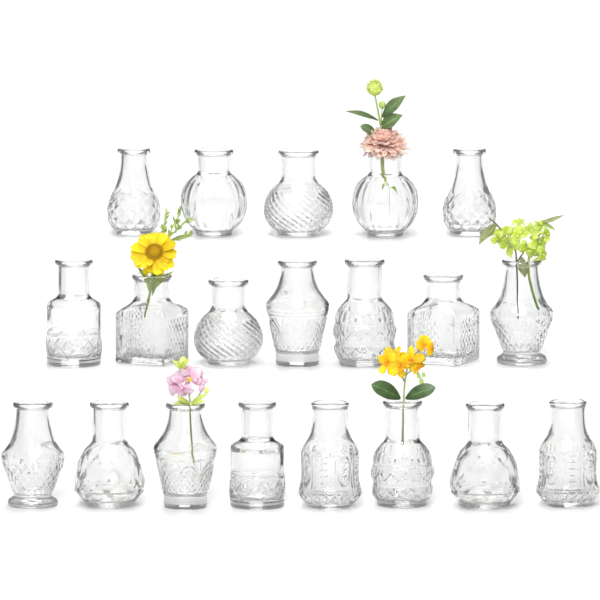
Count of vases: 20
